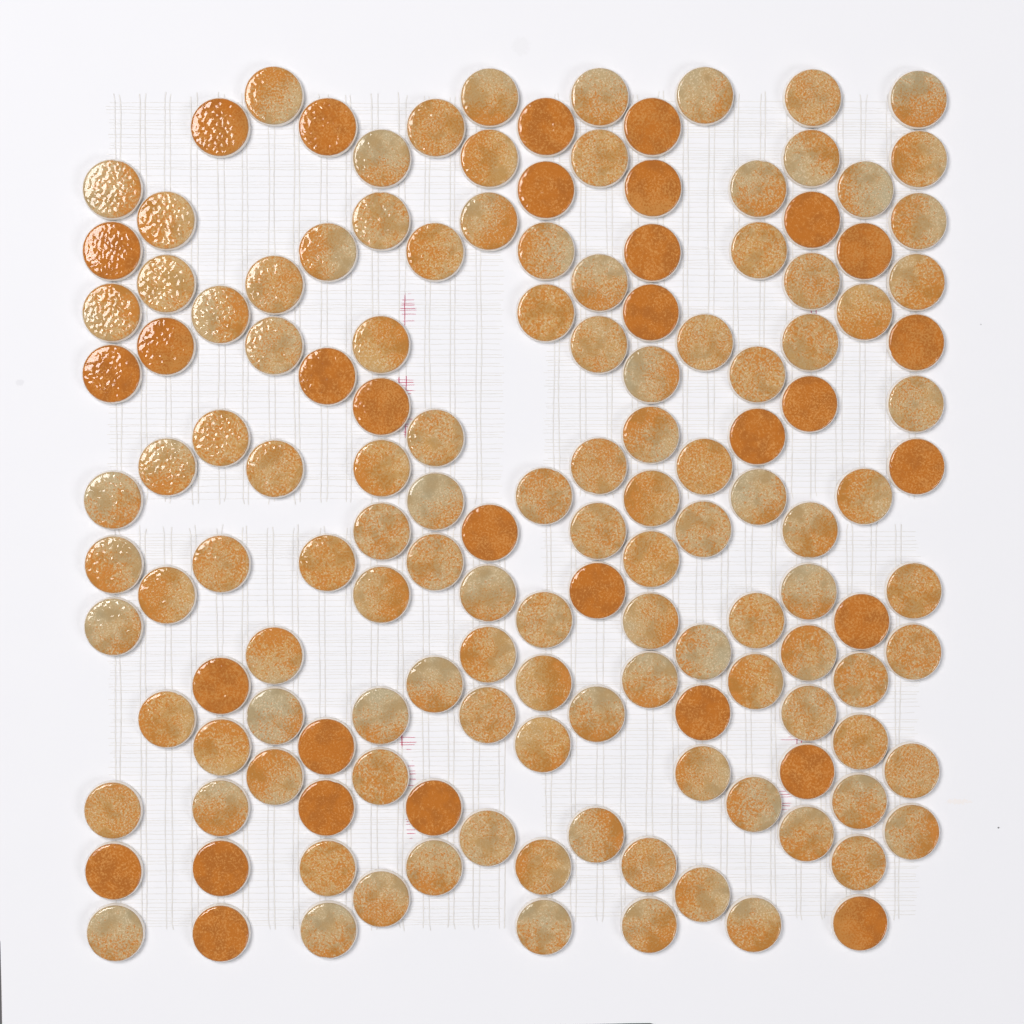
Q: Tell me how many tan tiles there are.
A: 115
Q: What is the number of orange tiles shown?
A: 32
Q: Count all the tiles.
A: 147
